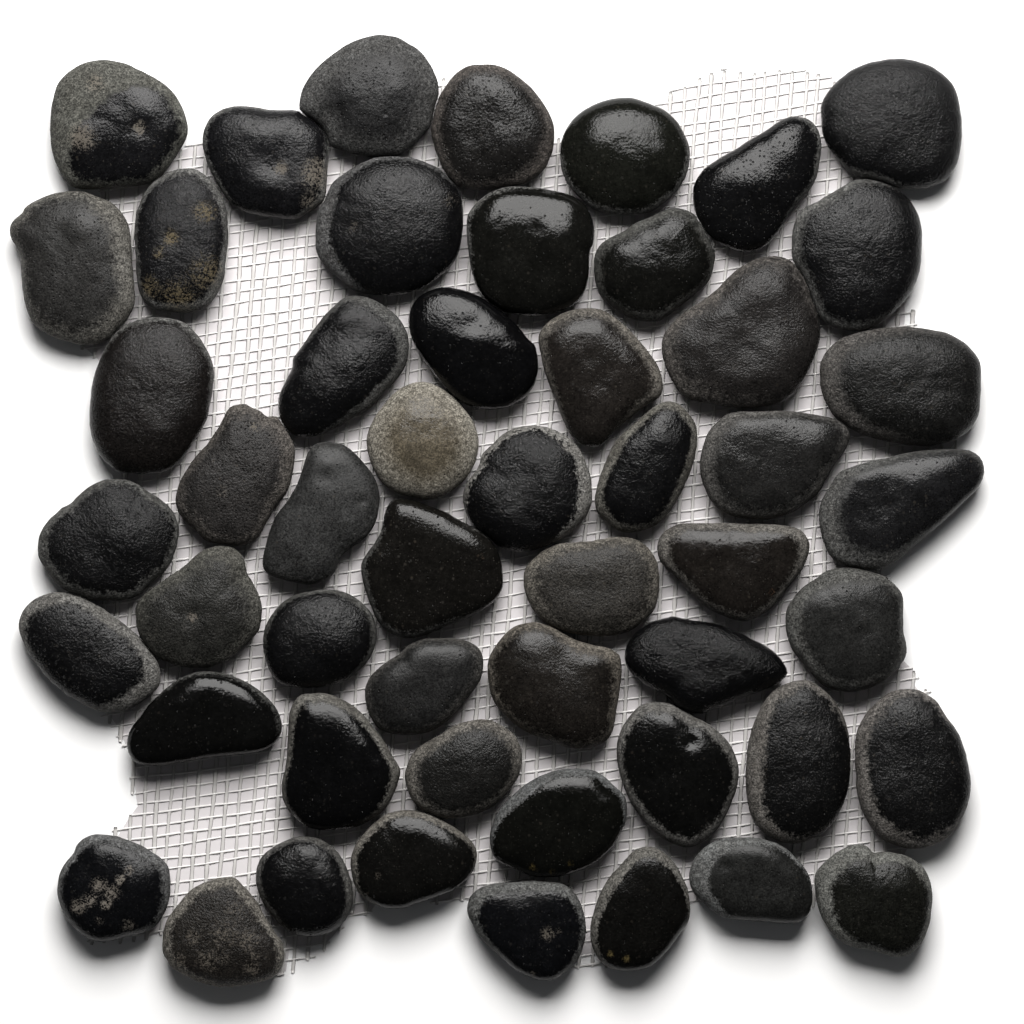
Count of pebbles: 52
